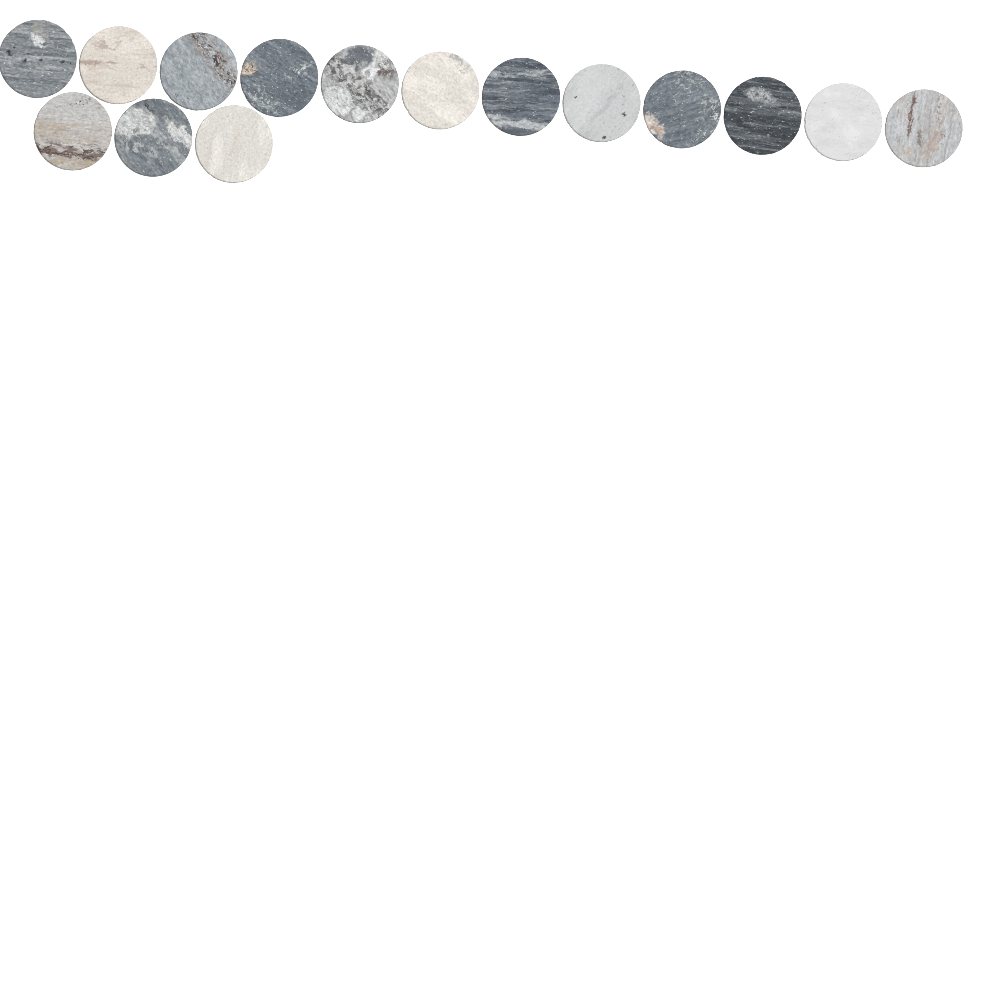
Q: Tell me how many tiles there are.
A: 15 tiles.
